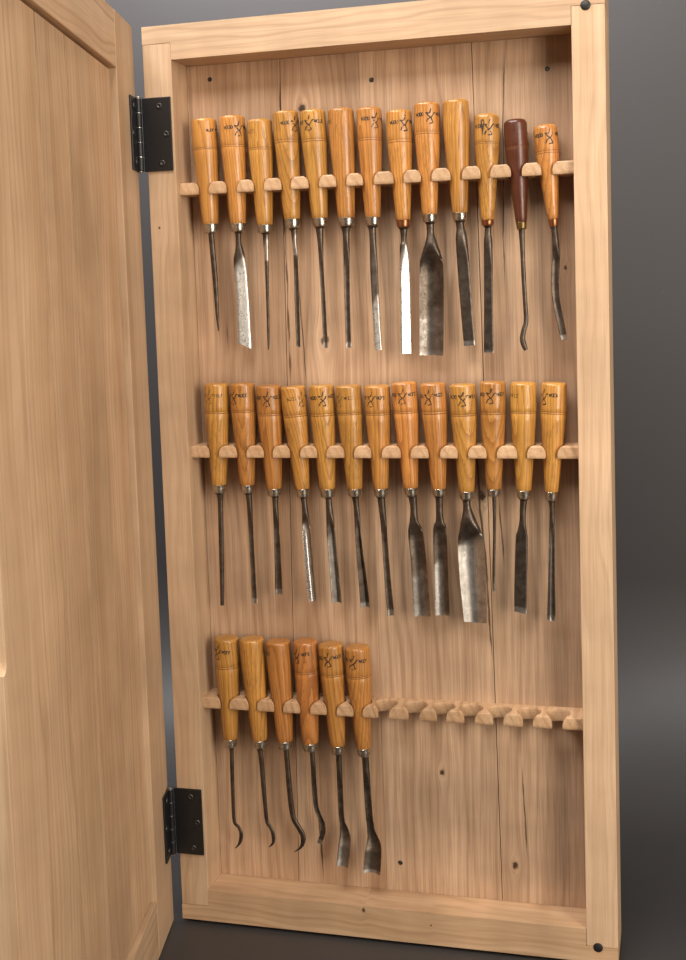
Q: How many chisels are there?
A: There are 32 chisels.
